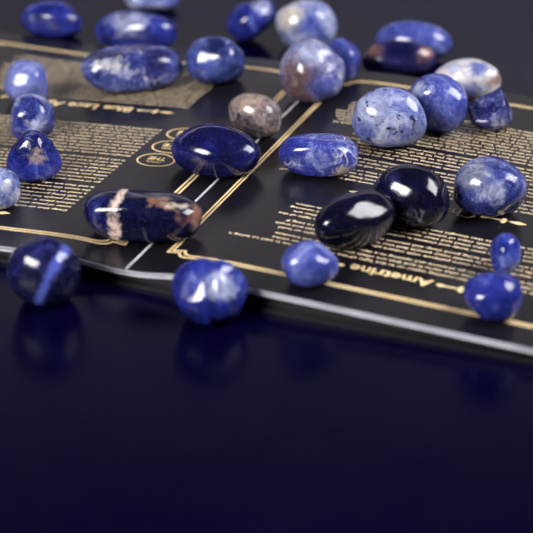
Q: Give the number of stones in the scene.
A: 31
